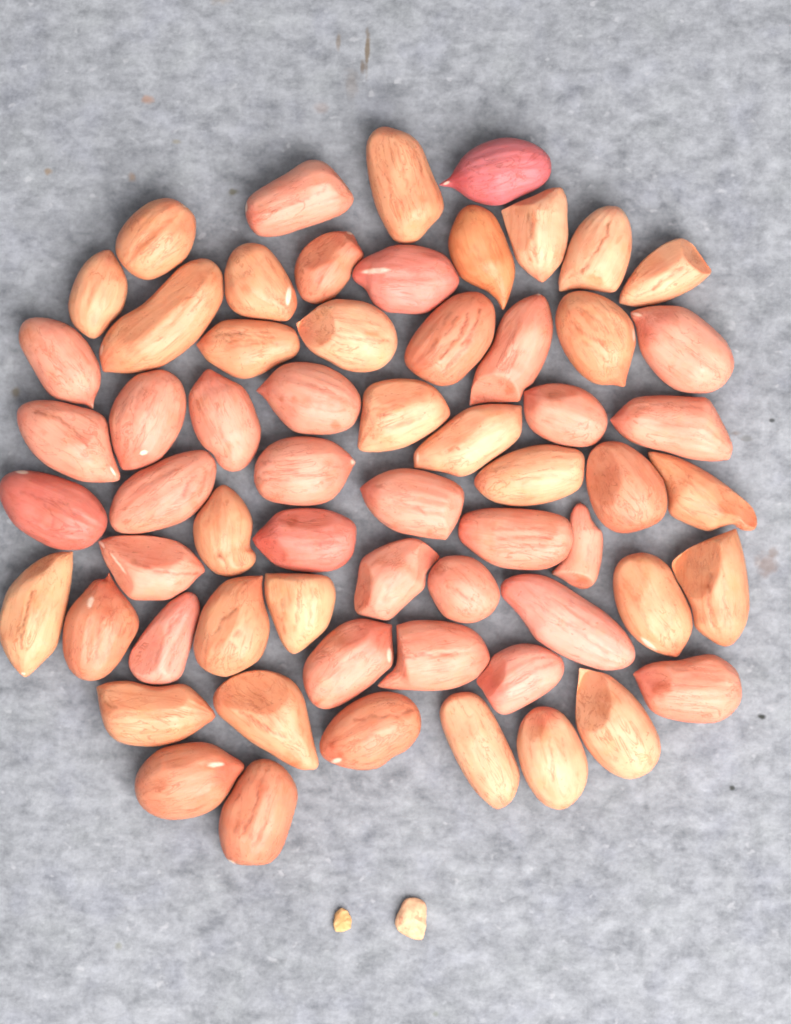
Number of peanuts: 62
